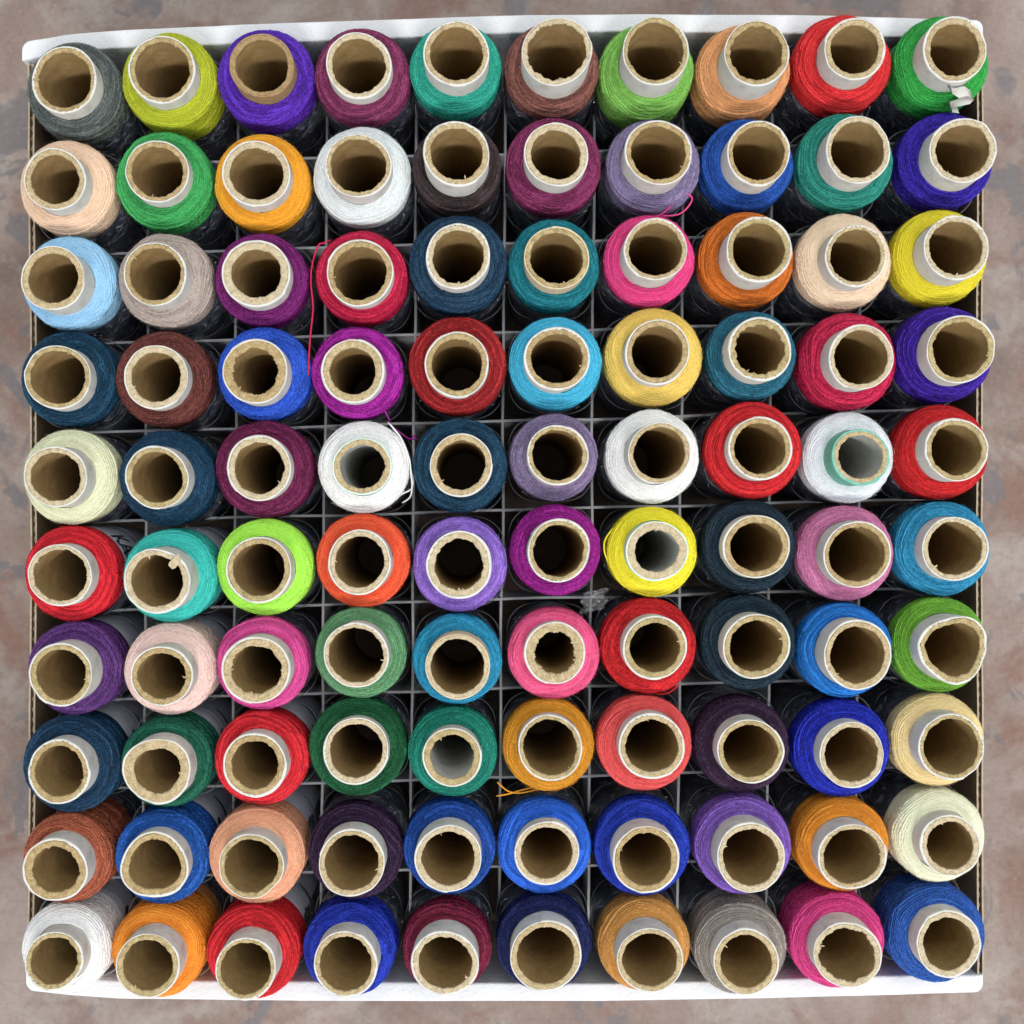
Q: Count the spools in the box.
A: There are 100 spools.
